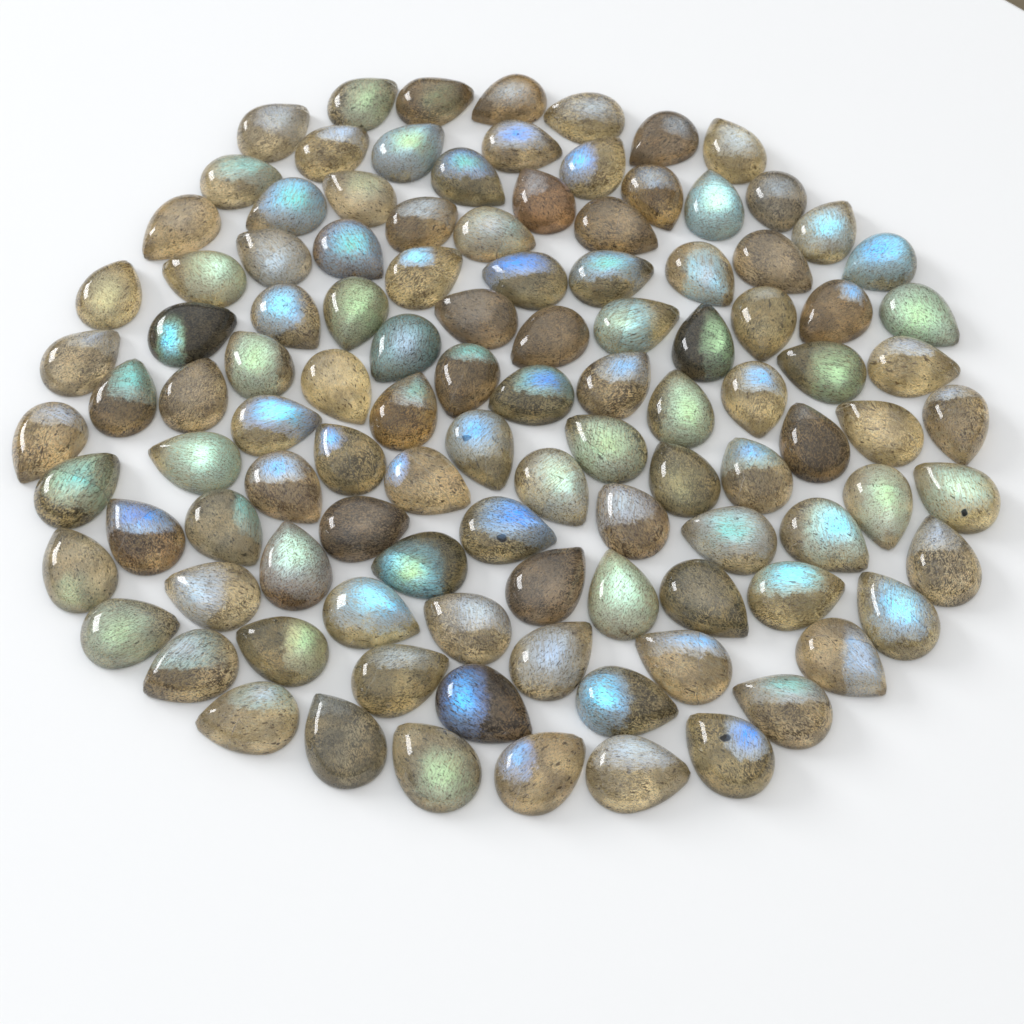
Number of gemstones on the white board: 110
